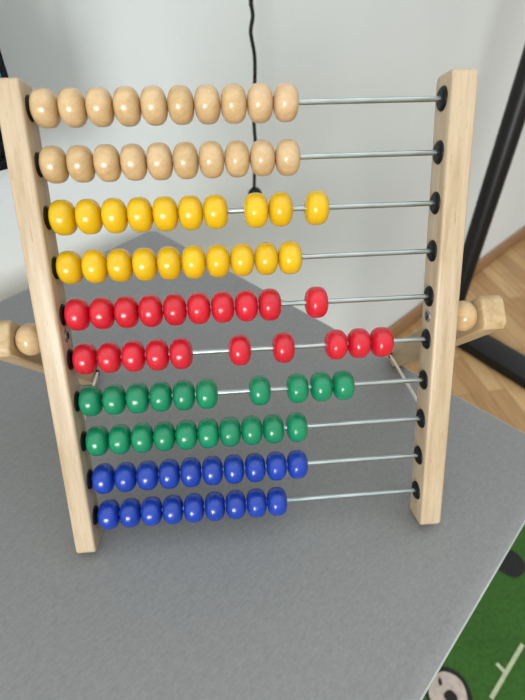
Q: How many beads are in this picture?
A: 99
